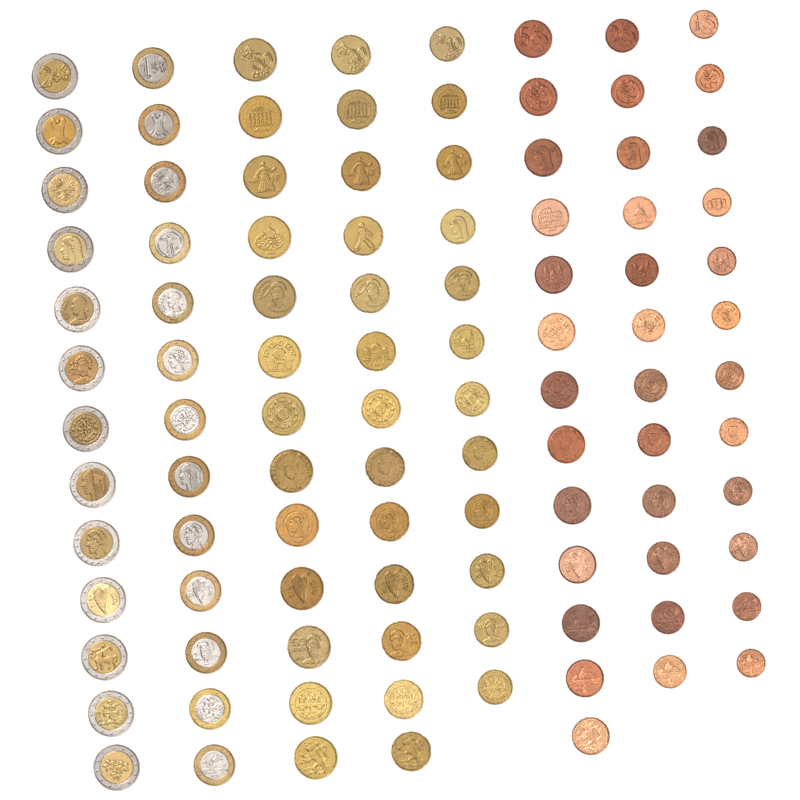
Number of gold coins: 38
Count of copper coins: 37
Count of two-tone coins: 26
